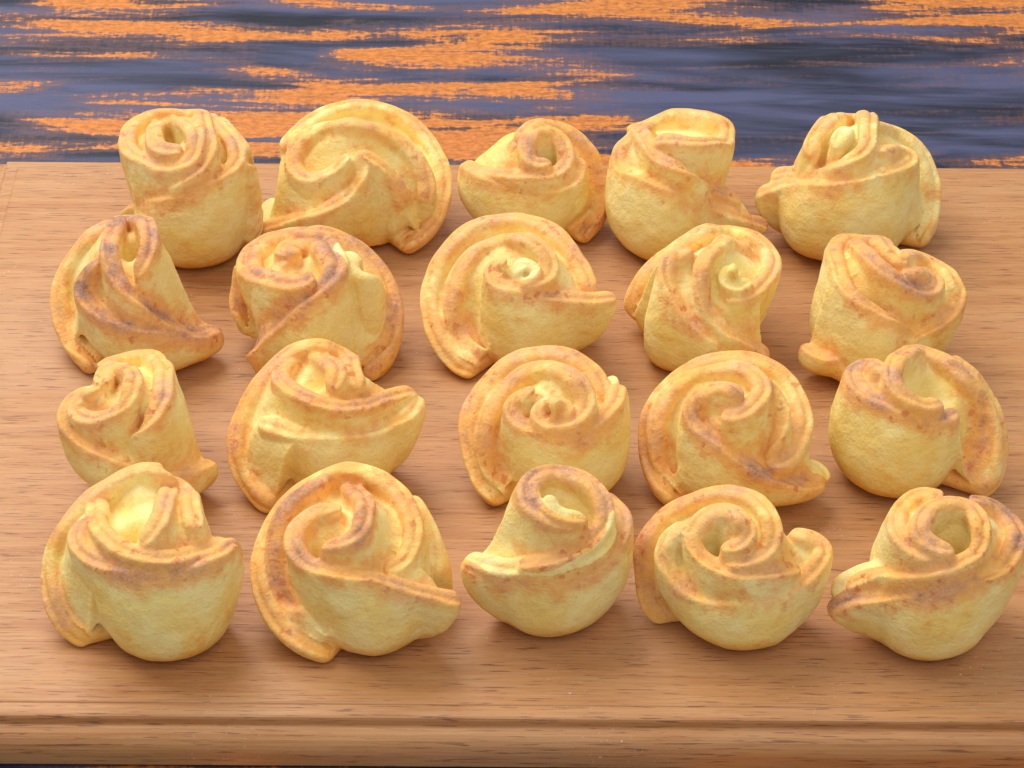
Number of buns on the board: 20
